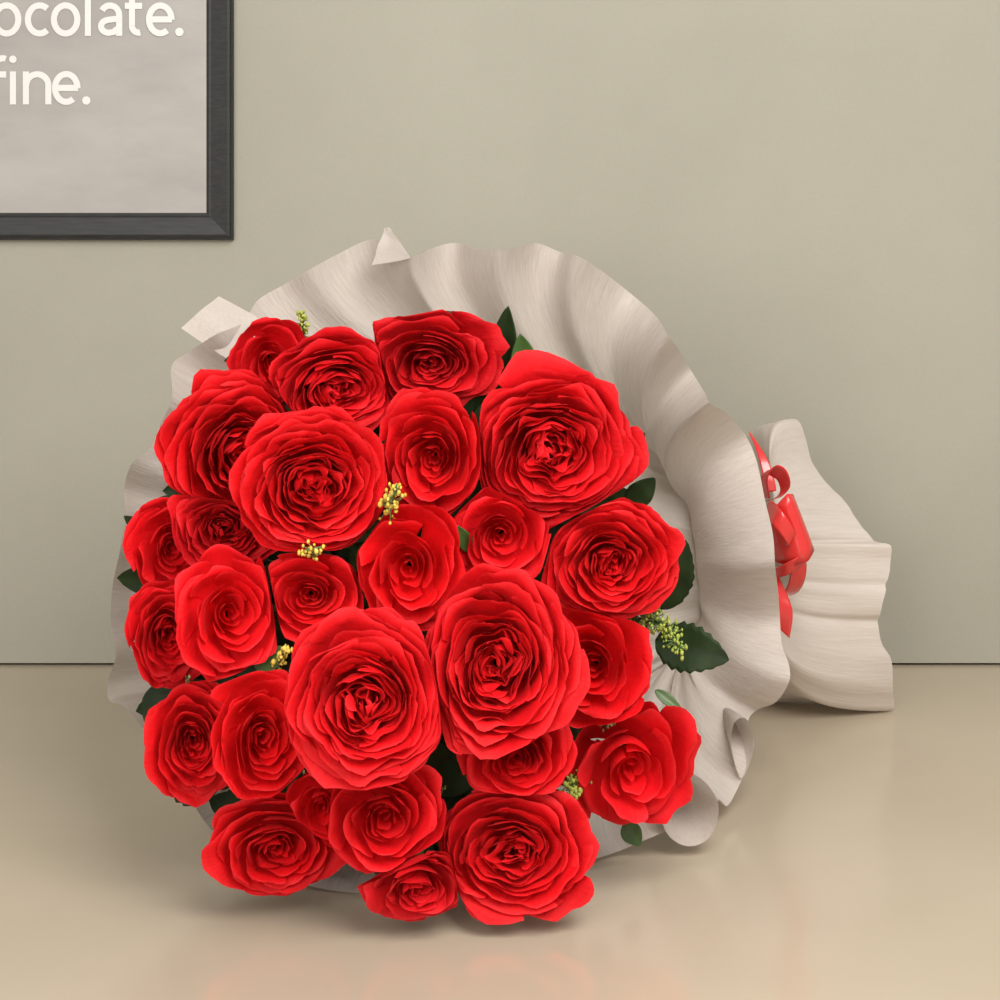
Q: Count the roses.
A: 27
